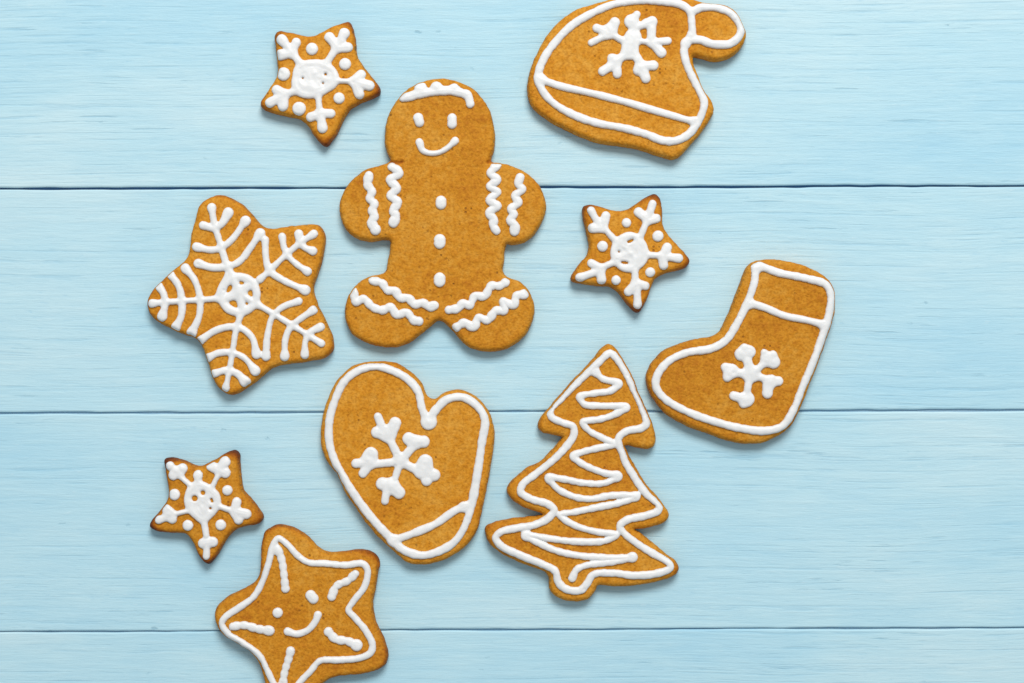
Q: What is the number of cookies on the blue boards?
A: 10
